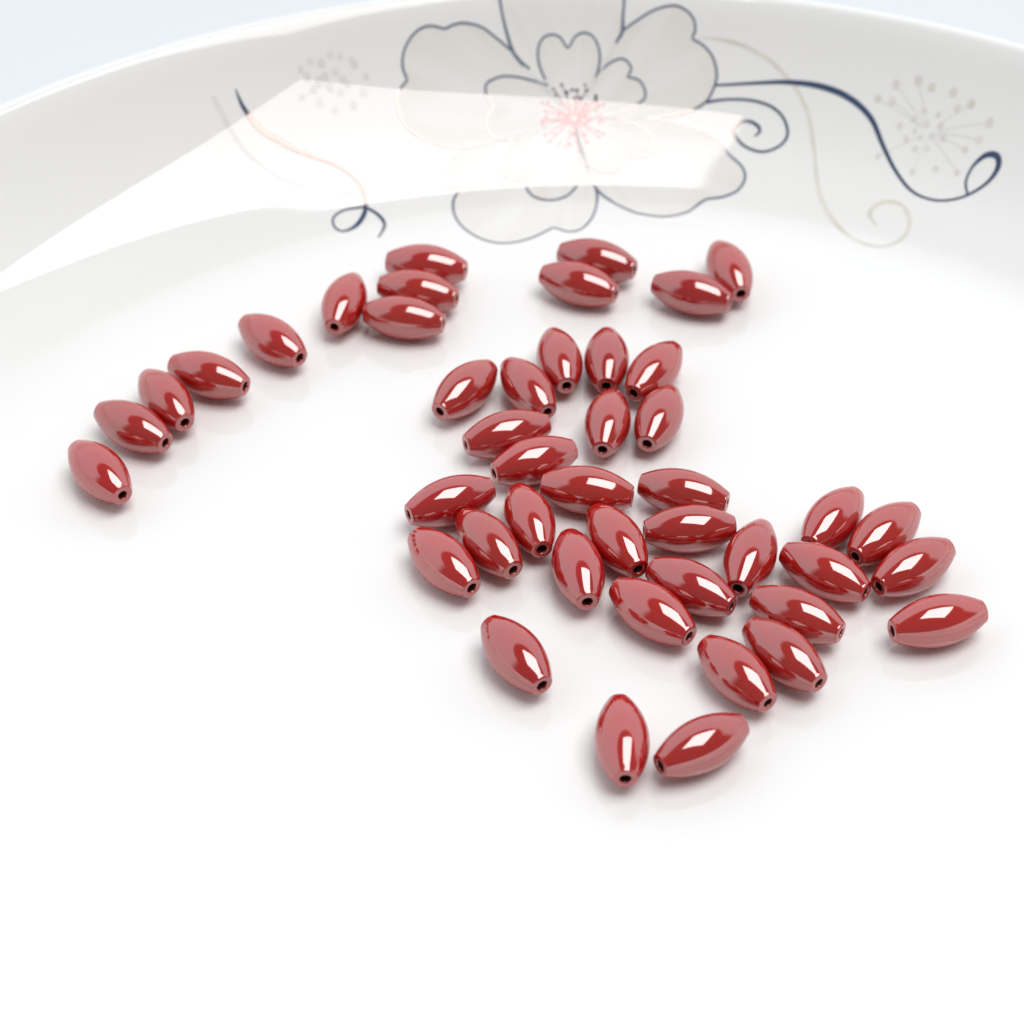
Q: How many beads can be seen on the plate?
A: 45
